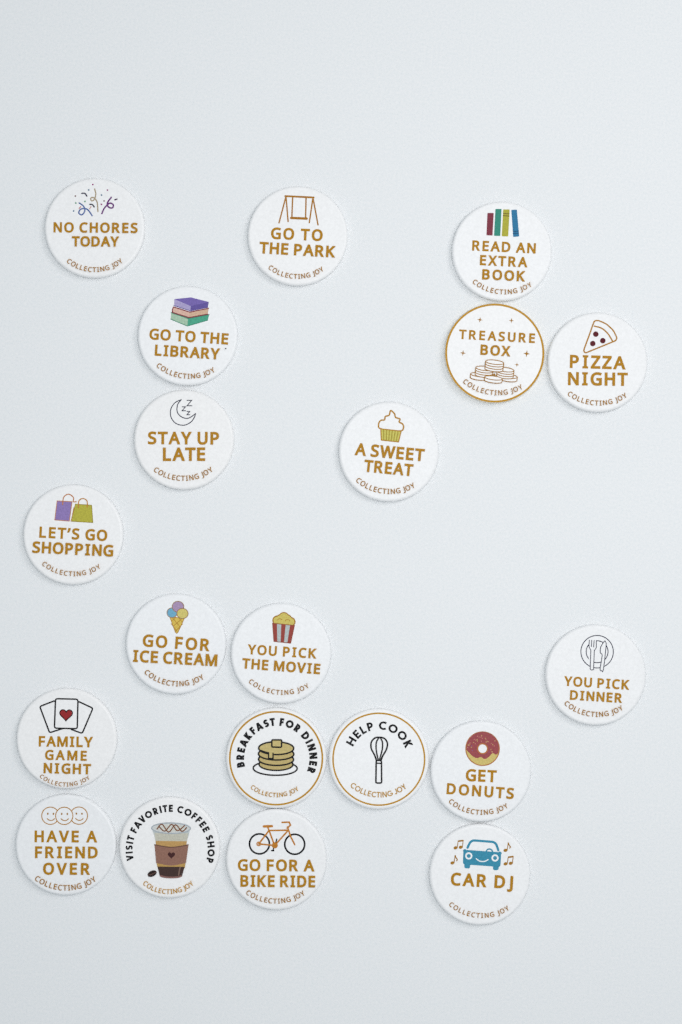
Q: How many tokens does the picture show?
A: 20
